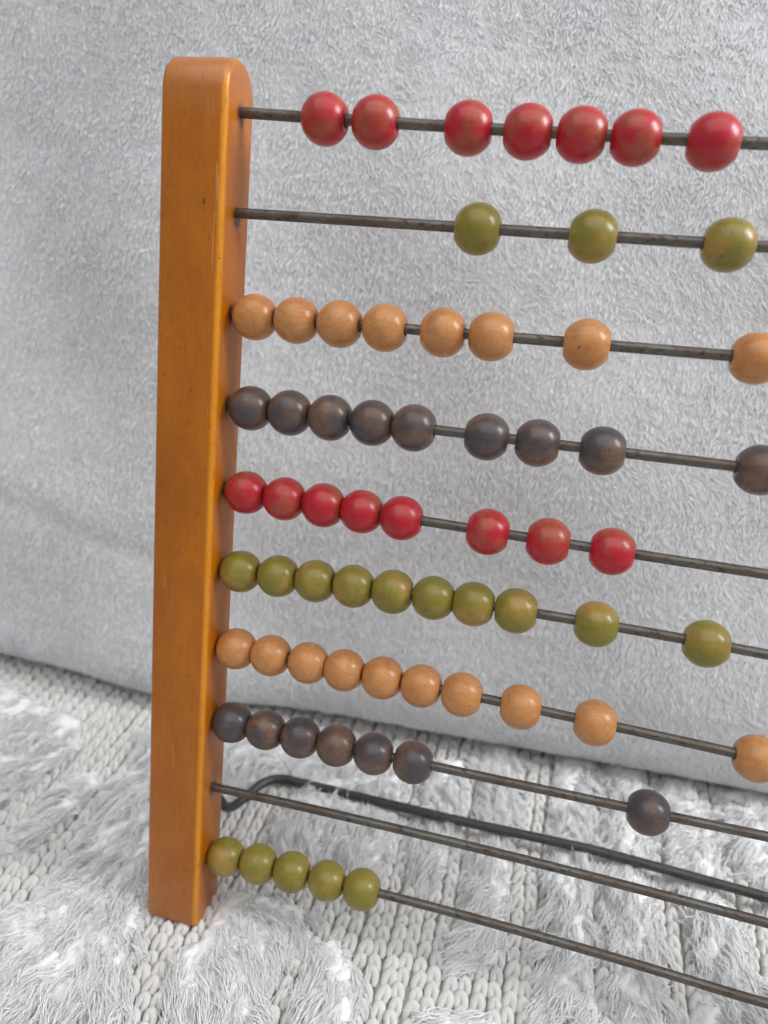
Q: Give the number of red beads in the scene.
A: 15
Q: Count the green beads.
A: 18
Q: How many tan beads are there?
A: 18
